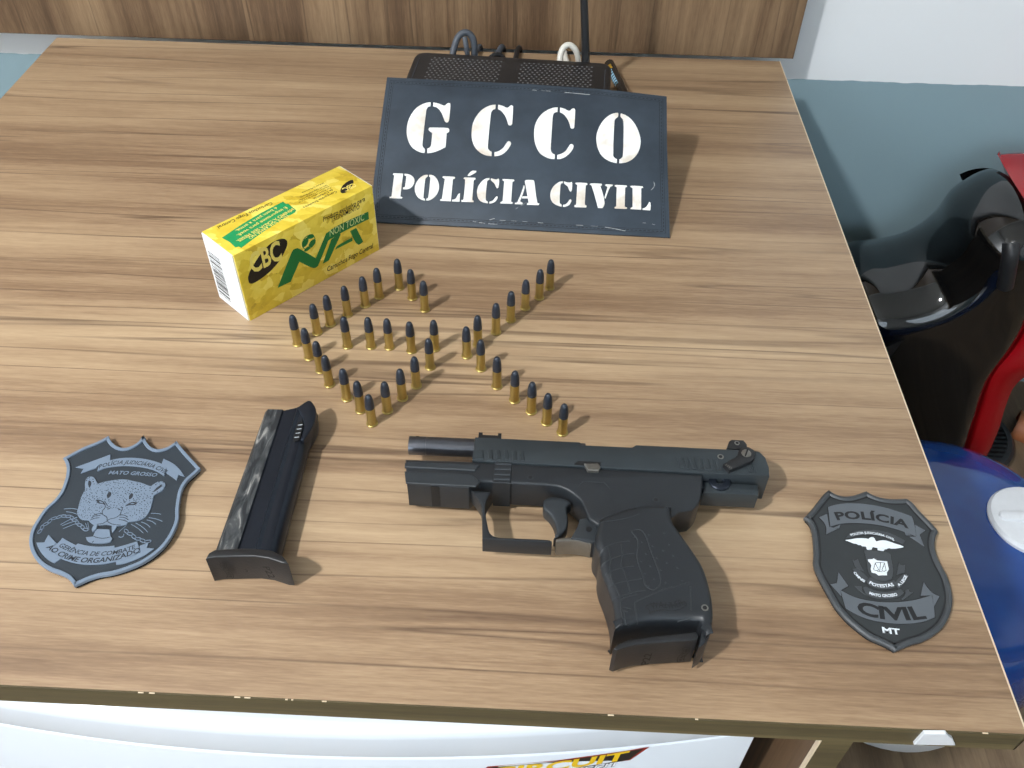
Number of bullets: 37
